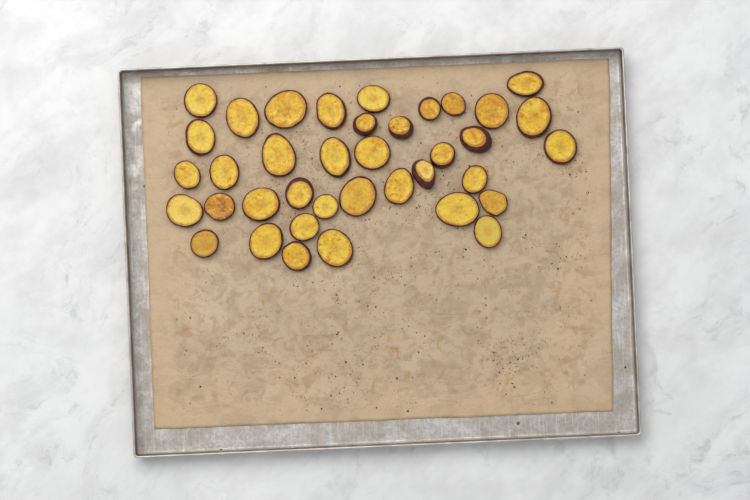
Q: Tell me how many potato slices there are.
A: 38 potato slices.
